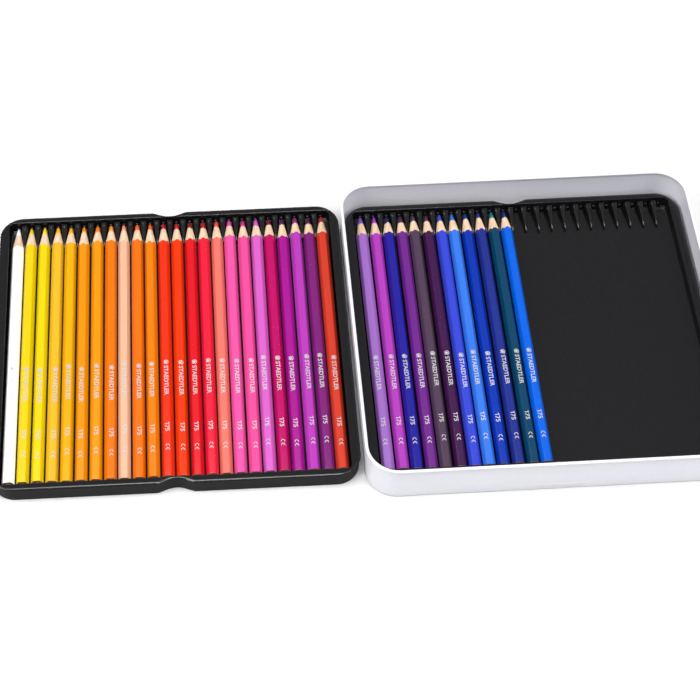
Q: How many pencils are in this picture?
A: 36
